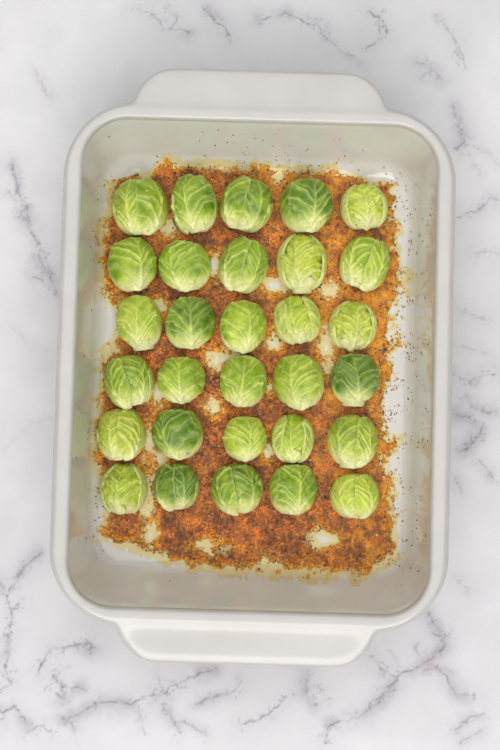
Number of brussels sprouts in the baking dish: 30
